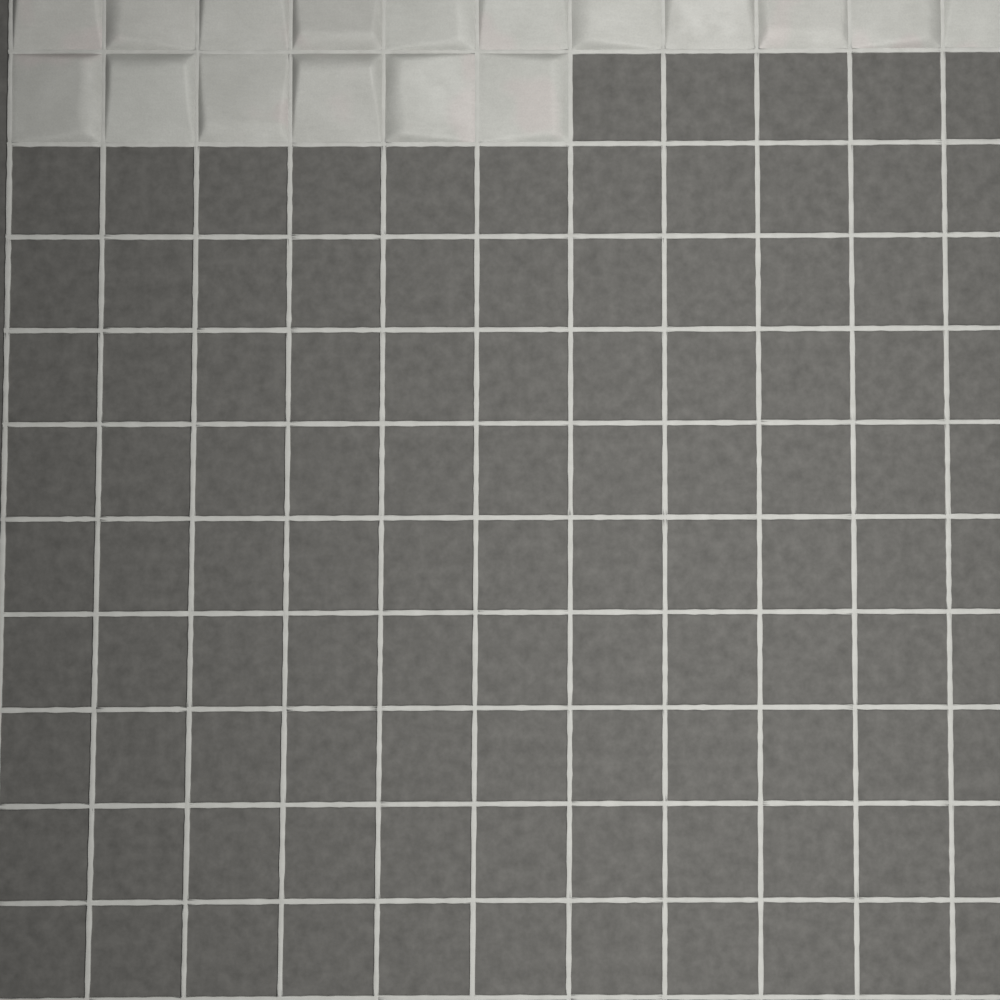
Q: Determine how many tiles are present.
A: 17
